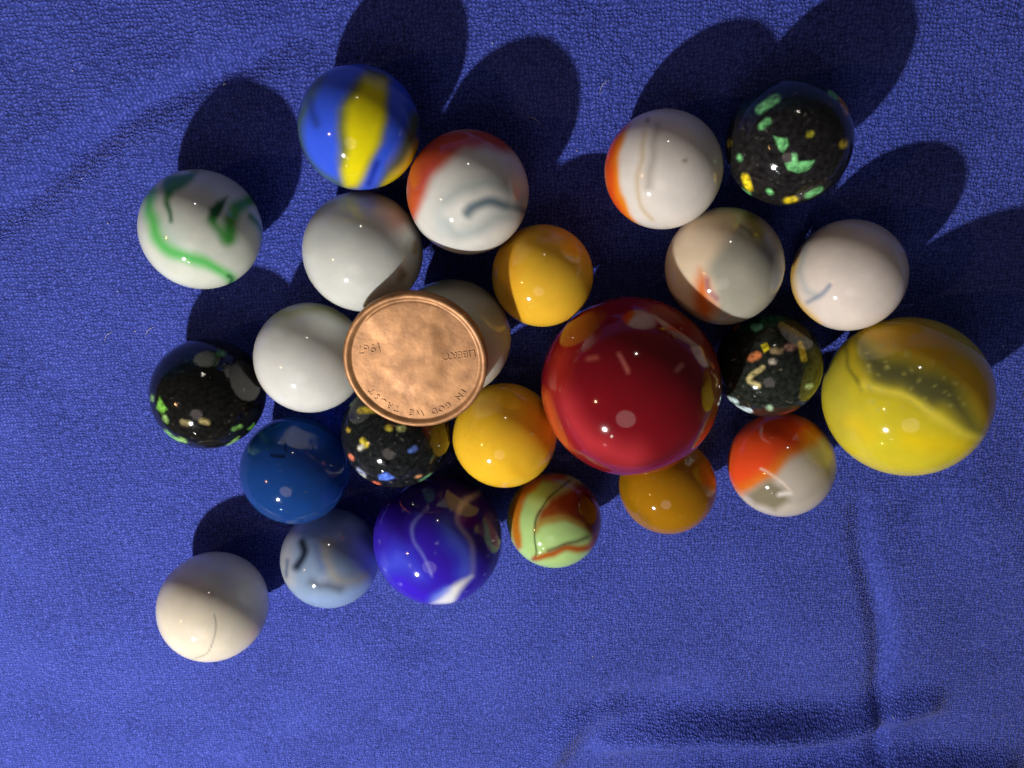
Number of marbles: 24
